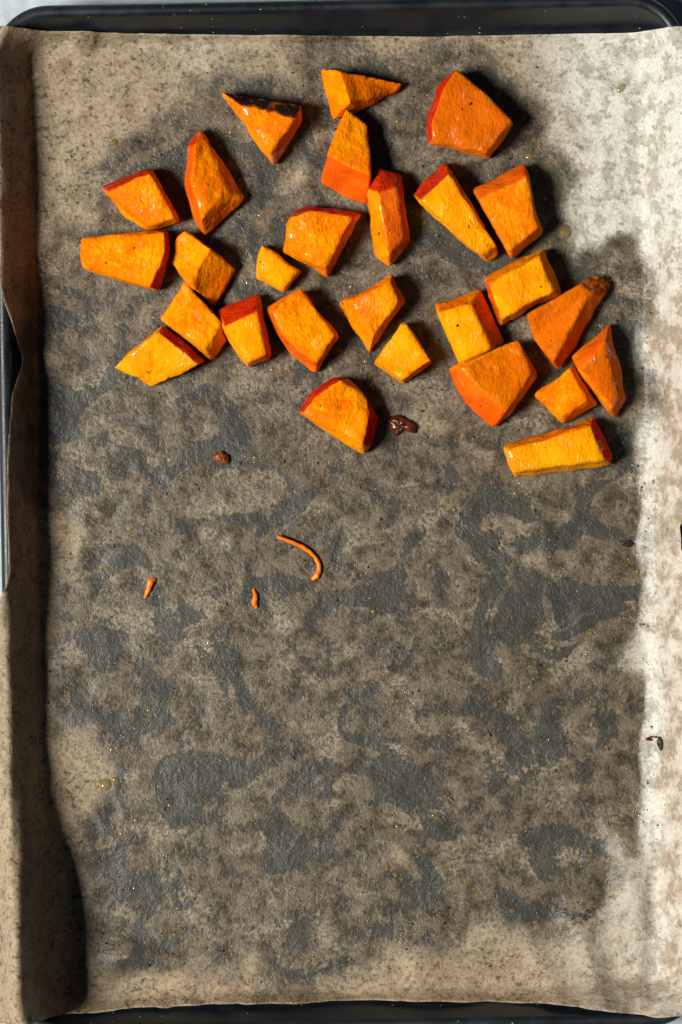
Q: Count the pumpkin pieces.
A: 27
